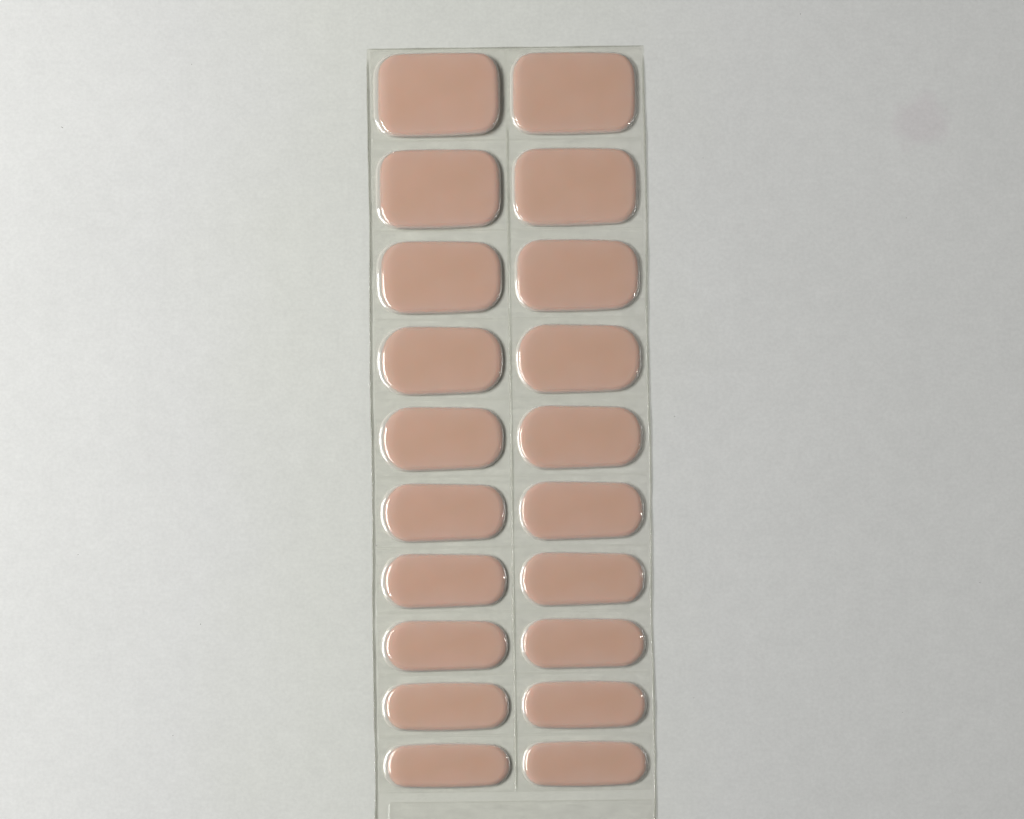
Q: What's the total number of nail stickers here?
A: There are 20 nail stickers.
